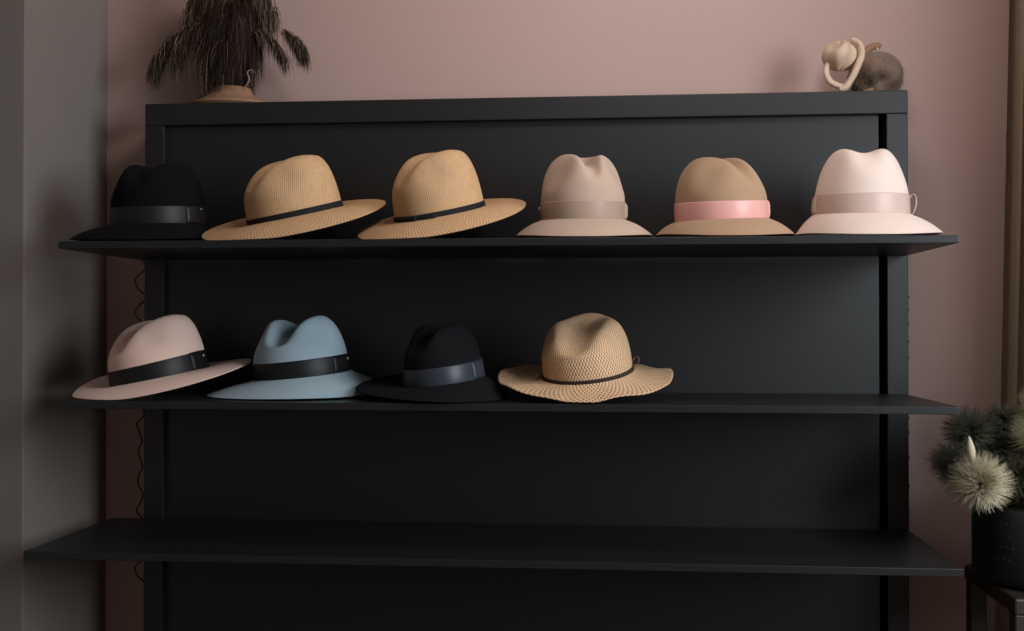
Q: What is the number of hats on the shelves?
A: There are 10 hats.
